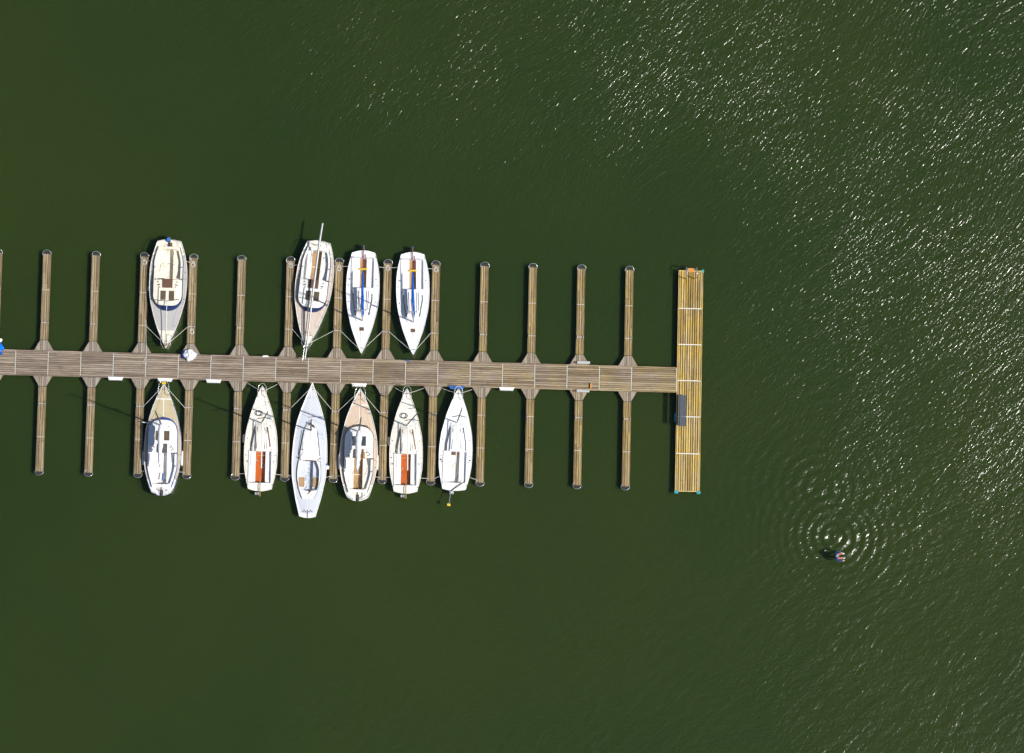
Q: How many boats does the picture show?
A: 10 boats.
